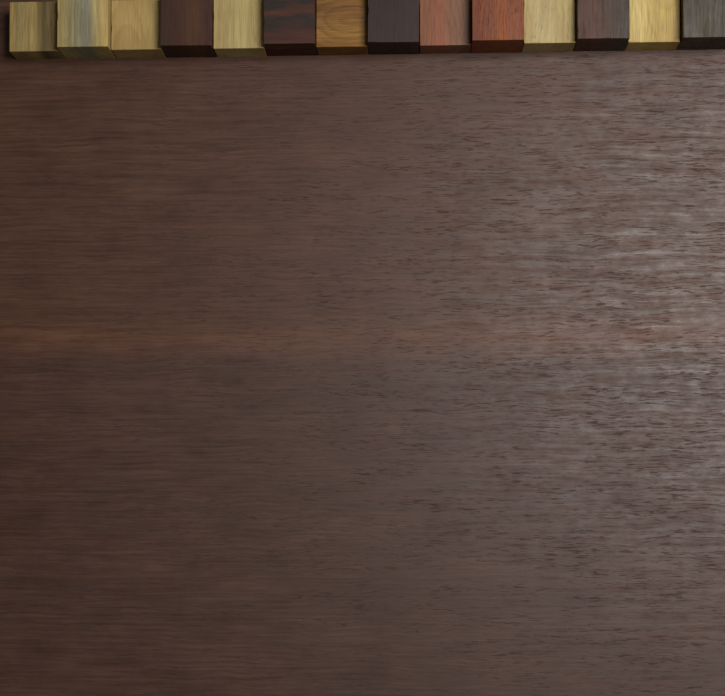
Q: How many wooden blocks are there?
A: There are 14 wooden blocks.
